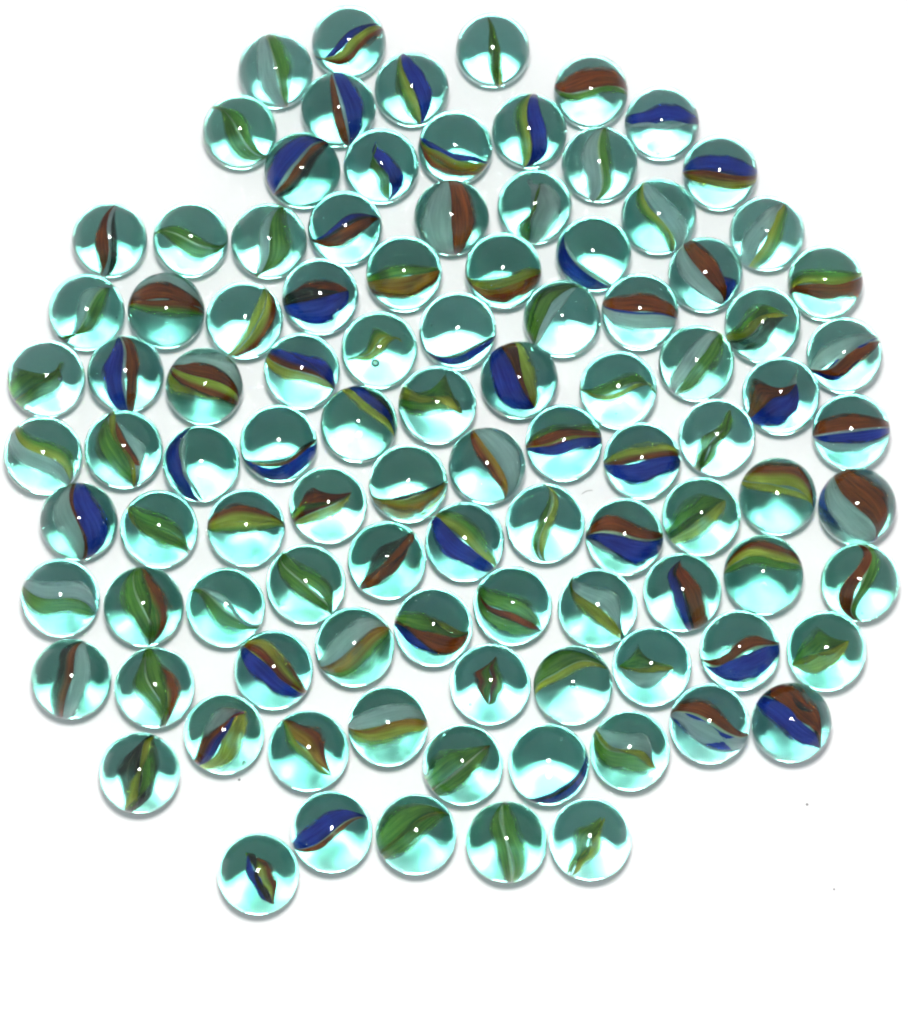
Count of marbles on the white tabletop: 101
